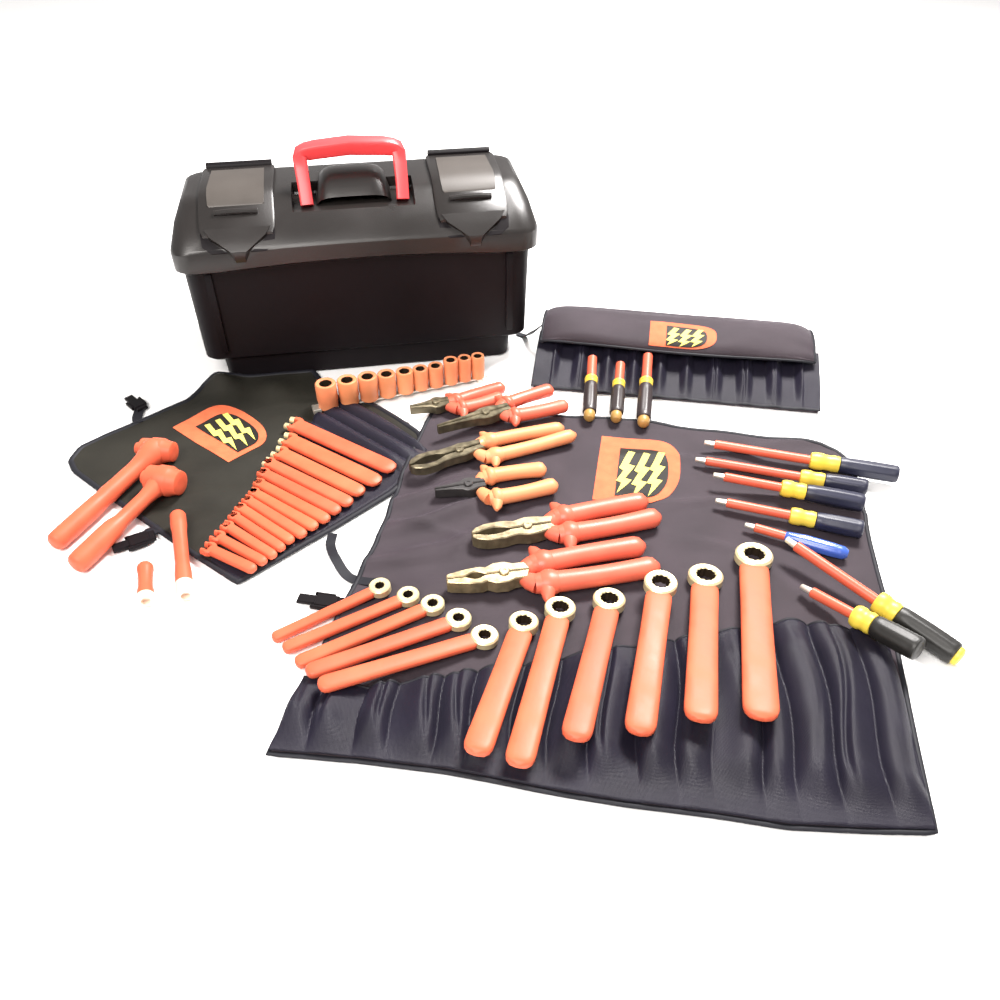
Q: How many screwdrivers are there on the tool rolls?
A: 10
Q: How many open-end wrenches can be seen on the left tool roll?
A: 13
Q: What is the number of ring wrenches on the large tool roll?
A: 11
